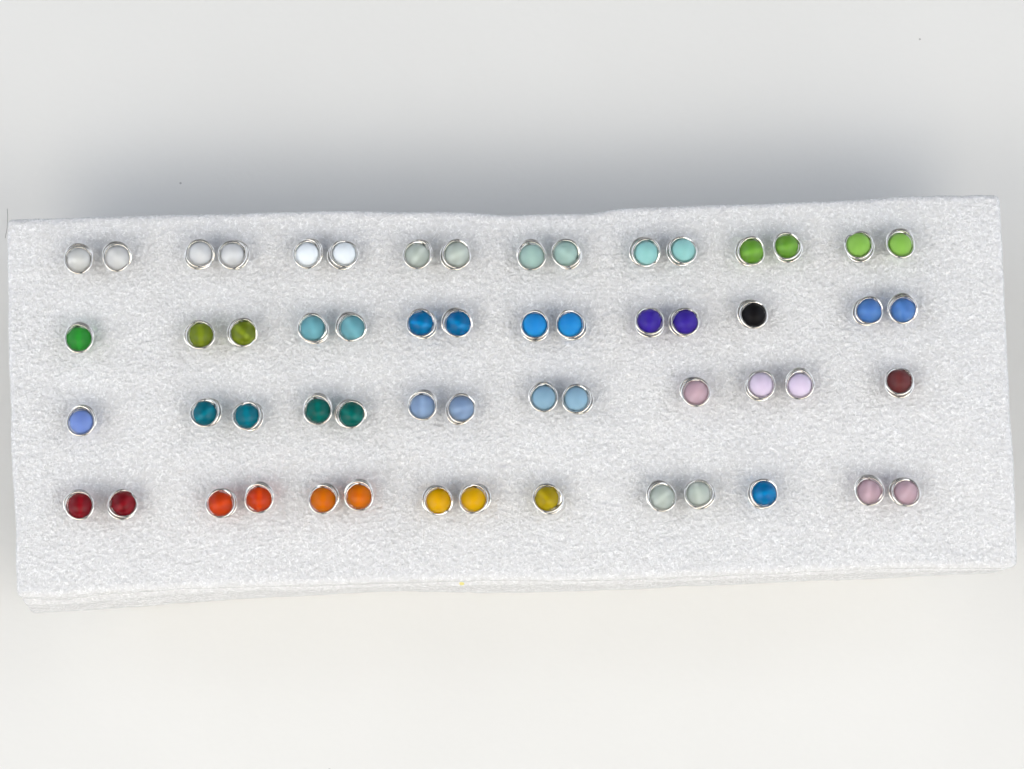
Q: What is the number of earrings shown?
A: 57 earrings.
